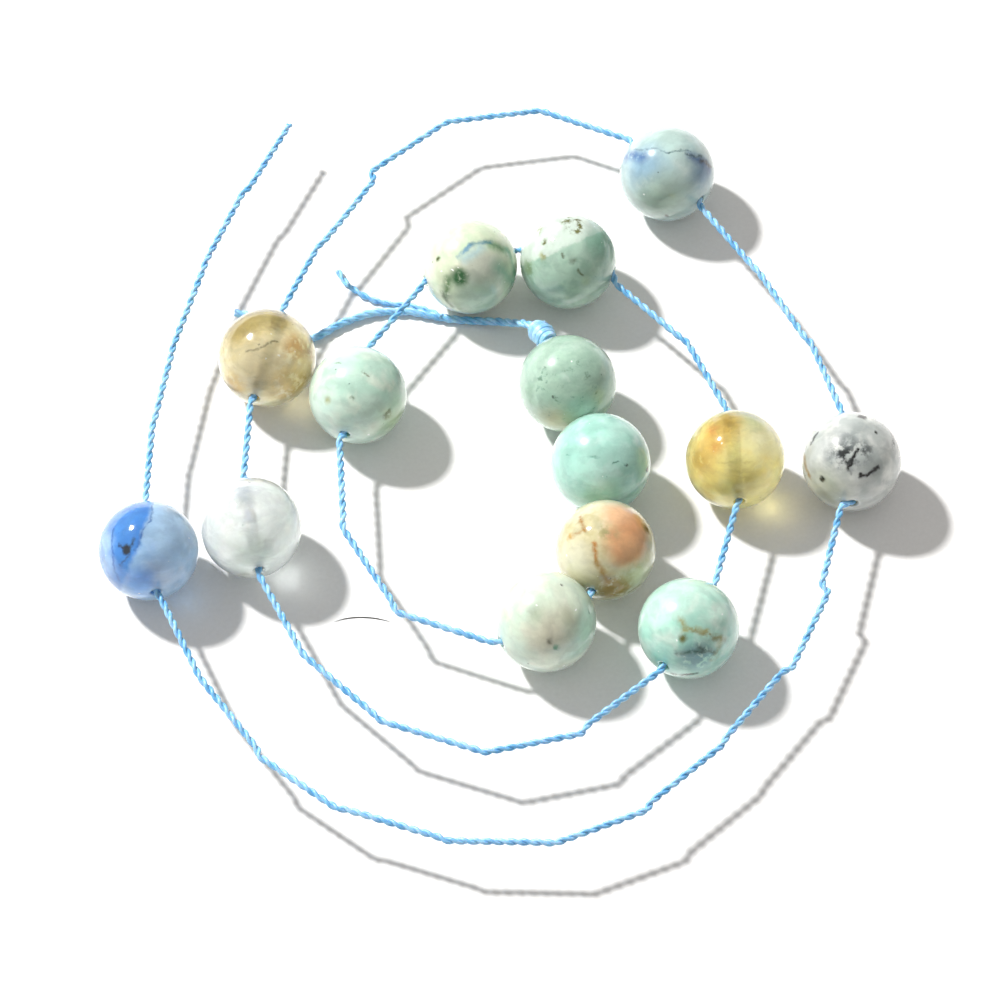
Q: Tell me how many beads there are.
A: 14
